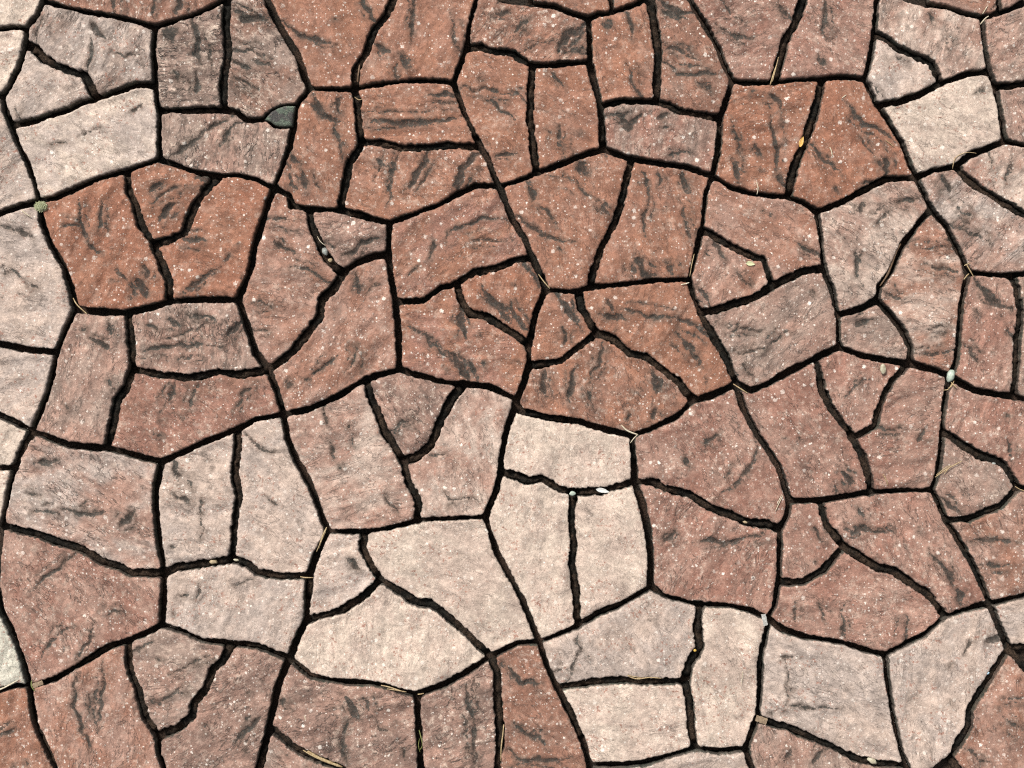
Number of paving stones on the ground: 108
